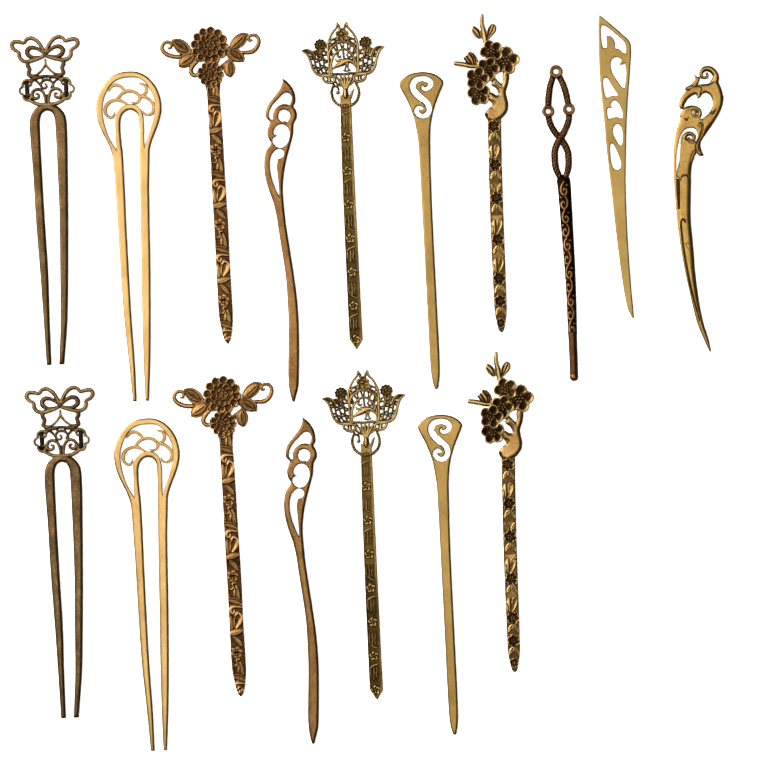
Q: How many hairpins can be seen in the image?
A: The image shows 17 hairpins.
